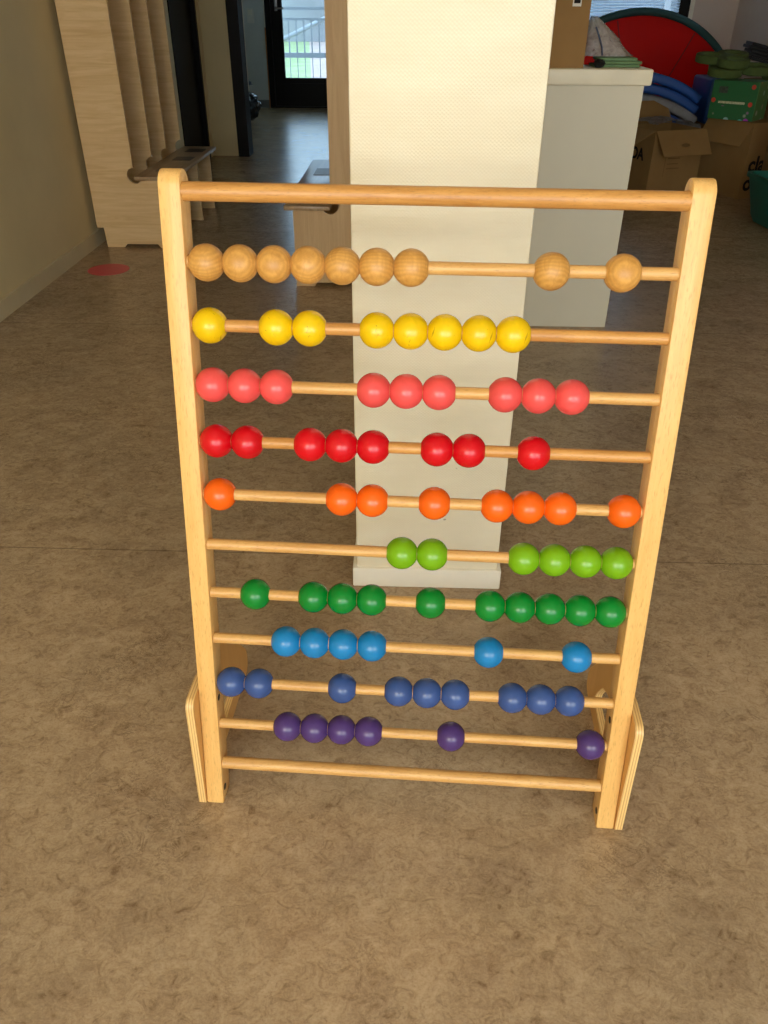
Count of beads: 79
